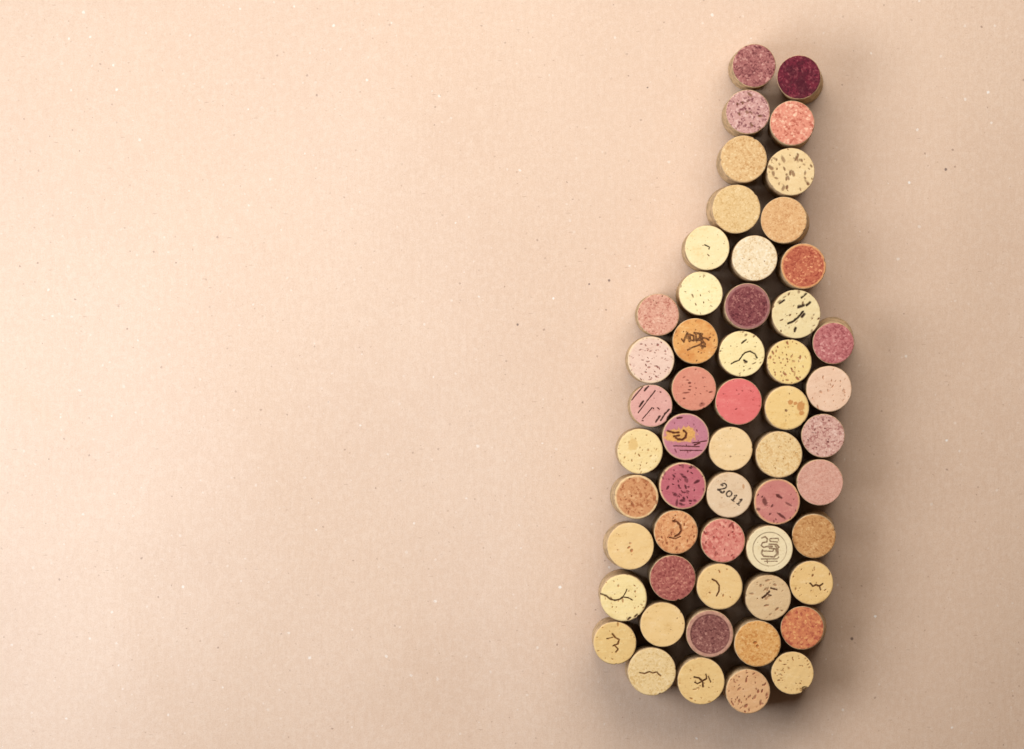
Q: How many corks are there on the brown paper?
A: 54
